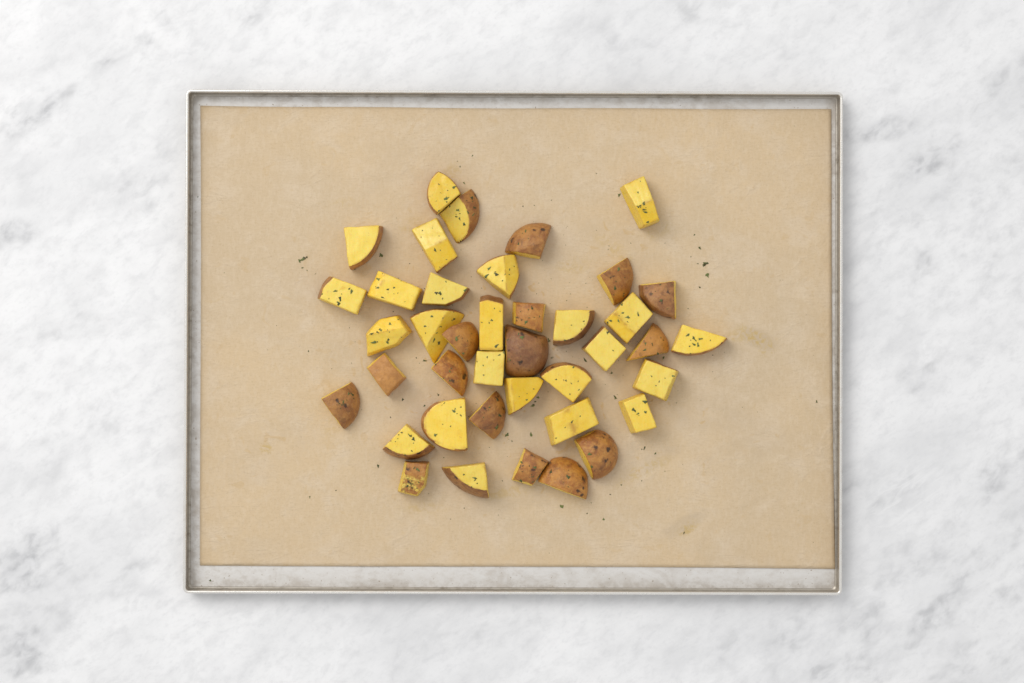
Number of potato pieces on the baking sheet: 40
